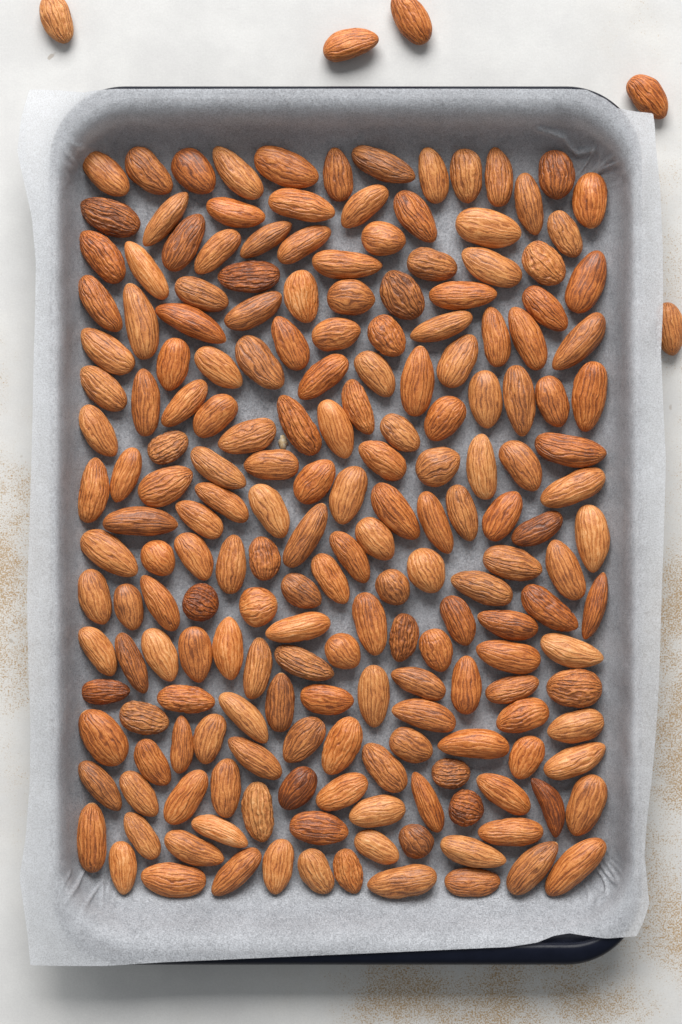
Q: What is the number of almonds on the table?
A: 200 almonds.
